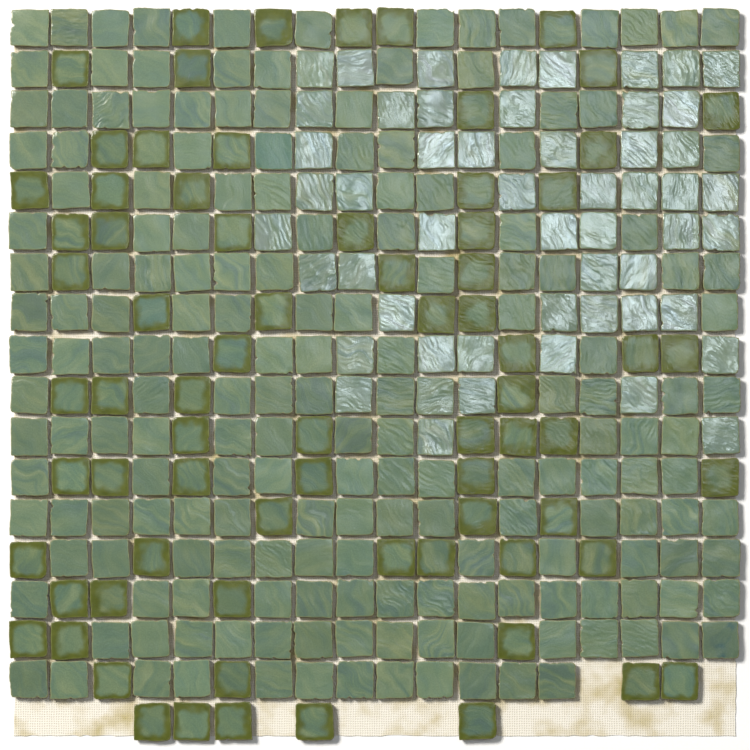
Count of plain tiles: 182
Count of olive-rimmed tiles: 74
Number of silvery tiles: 53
